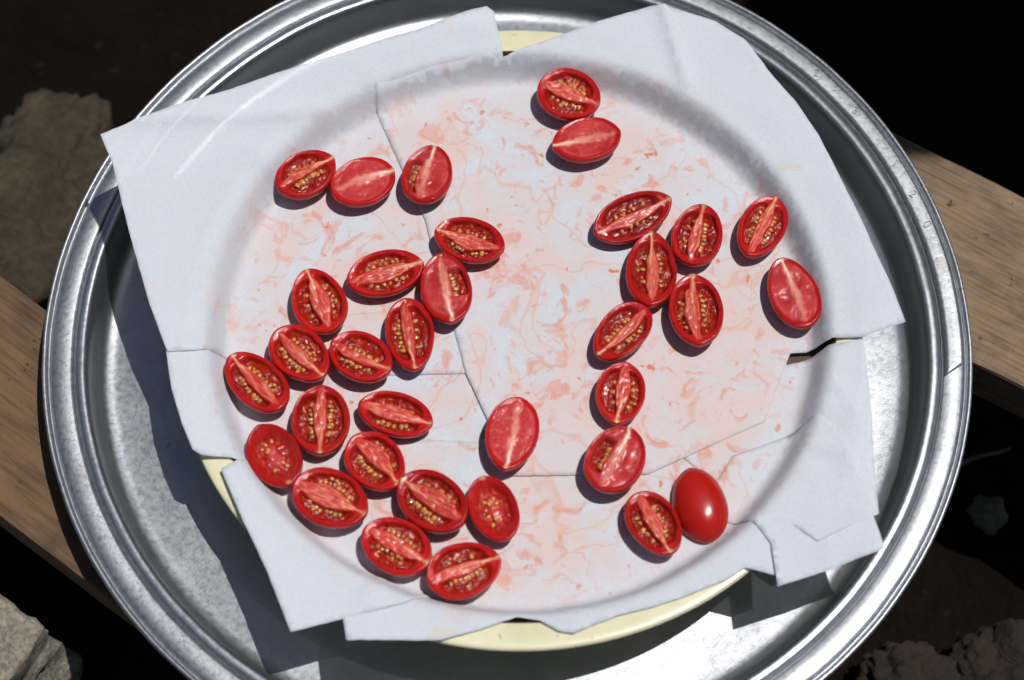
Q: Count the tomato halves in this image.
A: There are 34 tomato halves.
